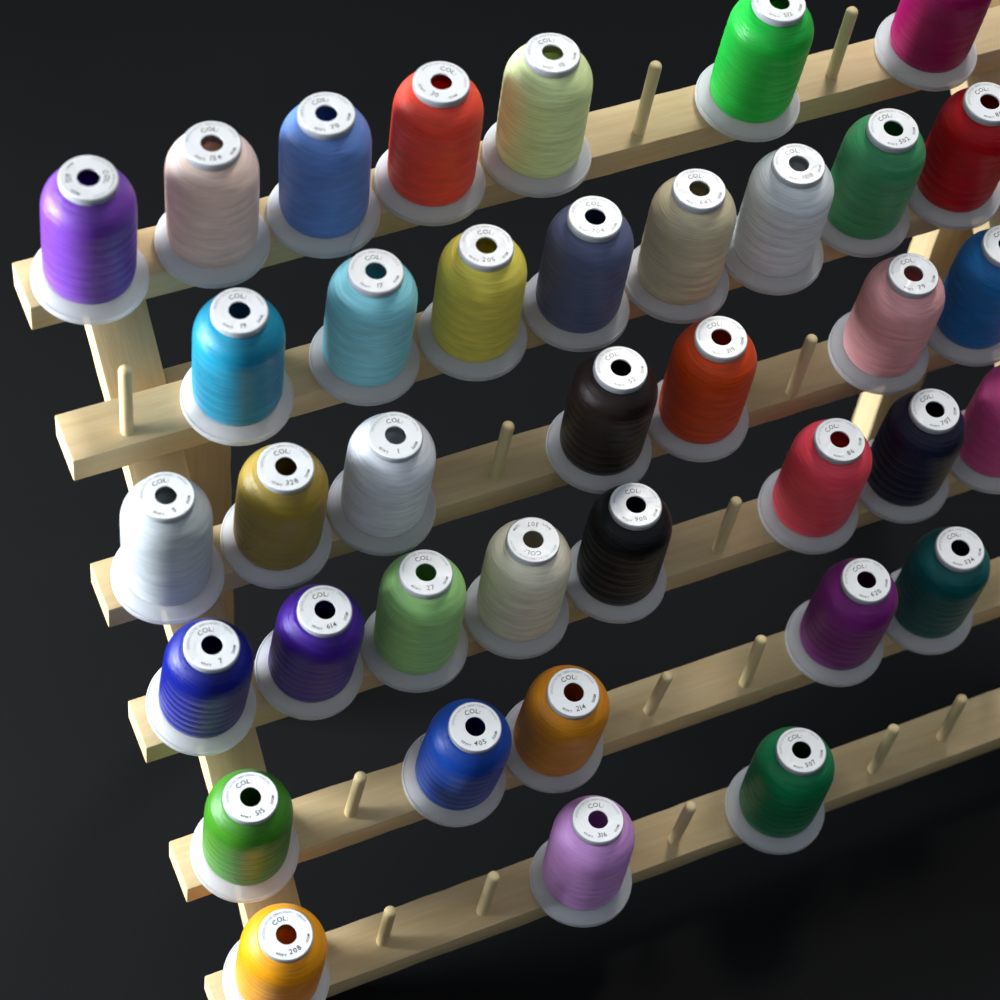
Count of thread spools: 38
